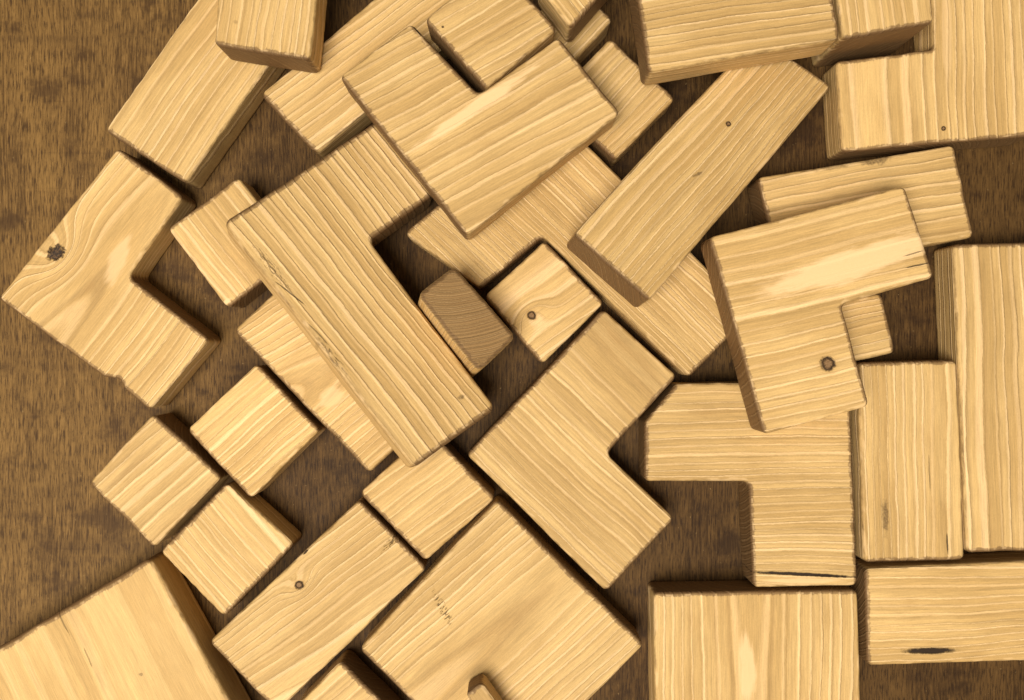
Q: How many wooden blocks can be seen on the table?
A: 37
